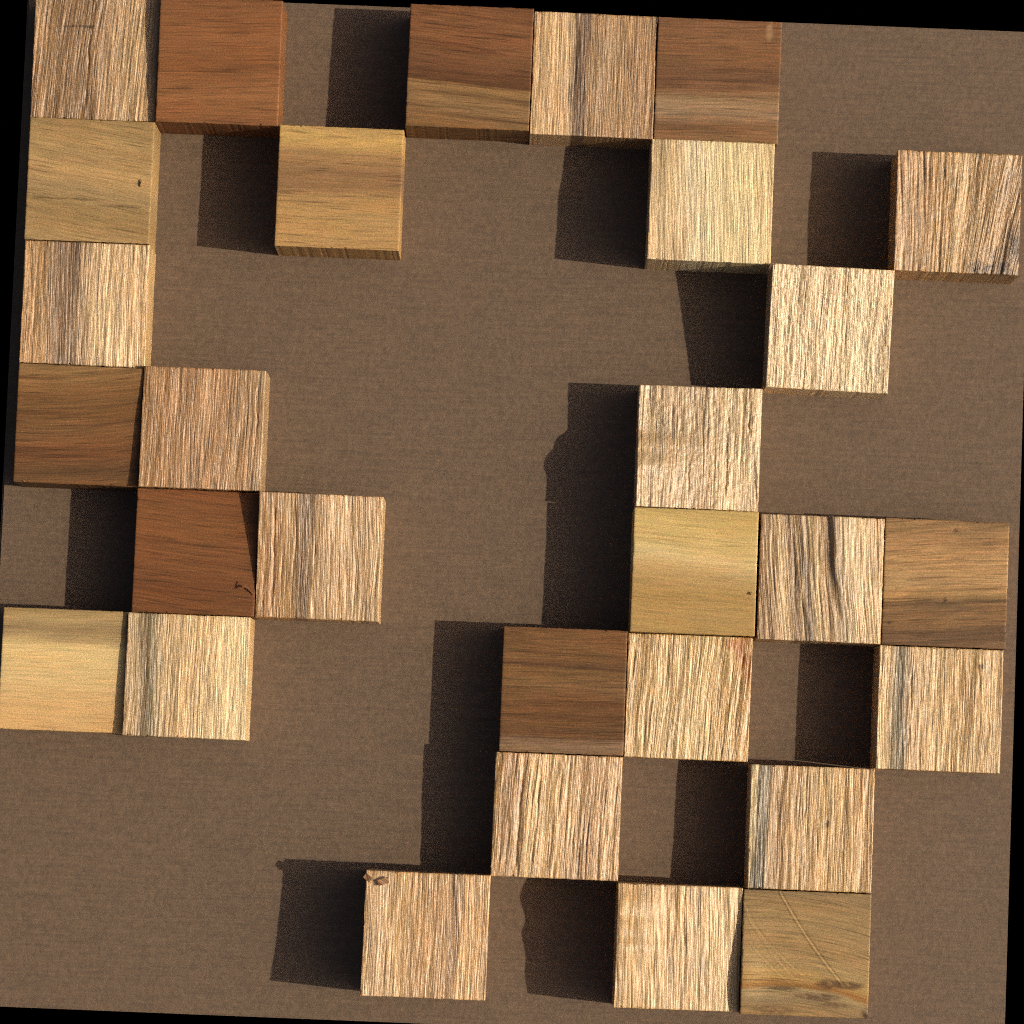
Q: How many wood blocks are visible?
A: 29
